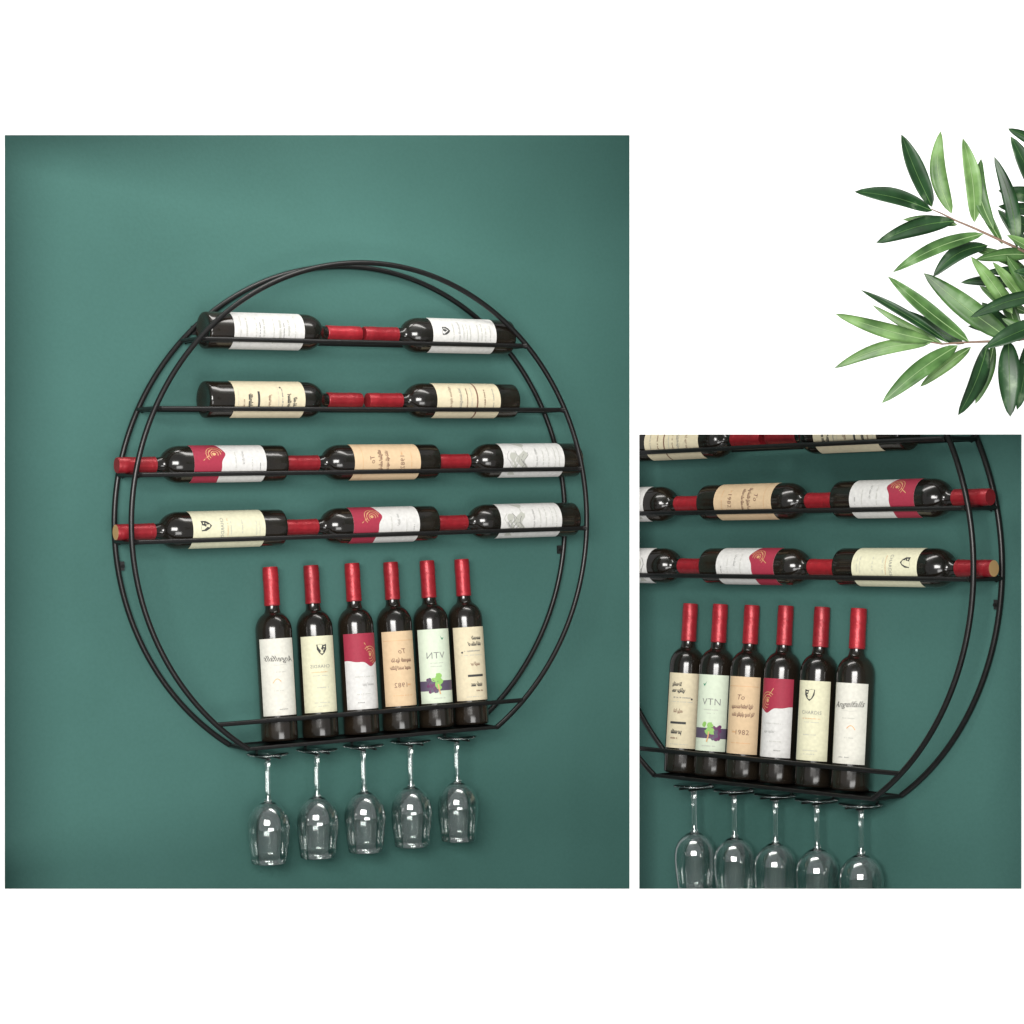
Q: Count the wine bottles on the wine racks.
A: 30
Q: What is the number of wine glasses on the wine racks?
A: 10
